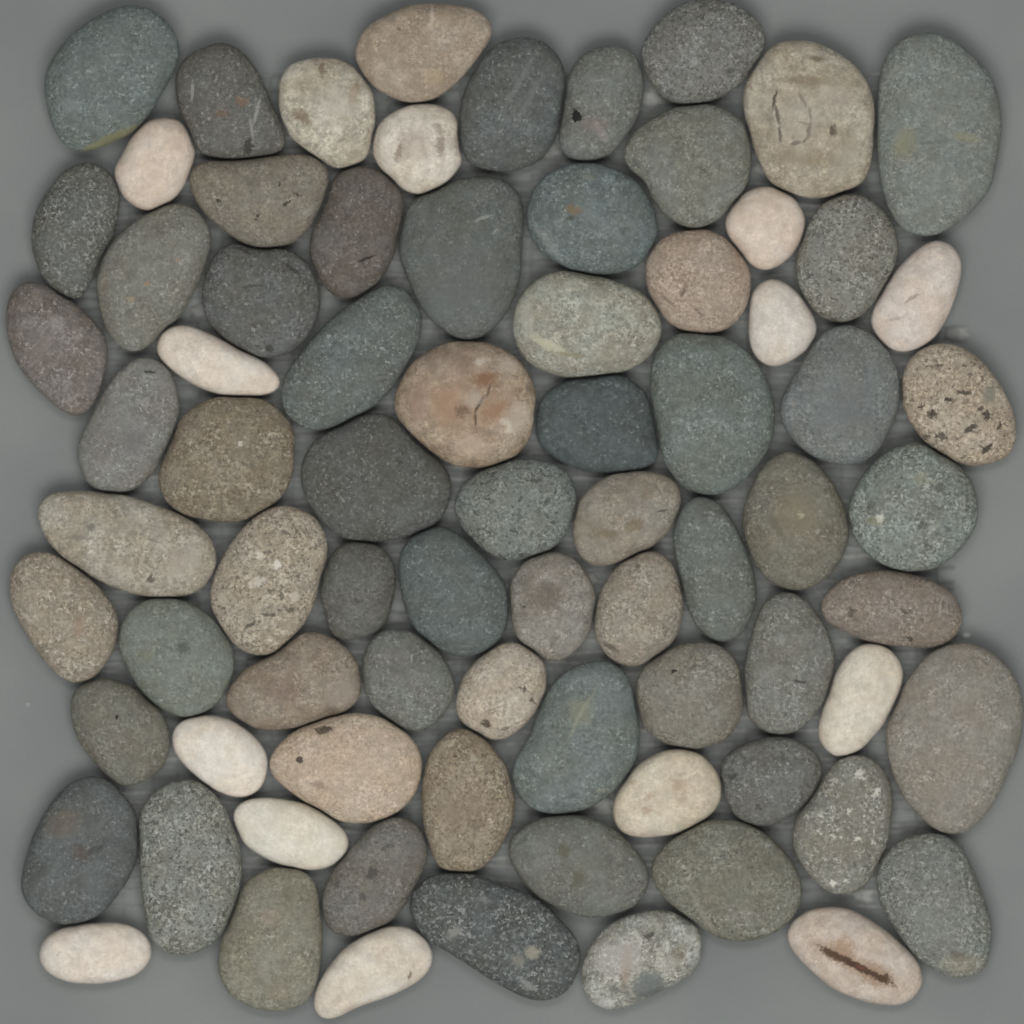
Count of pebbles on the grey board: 78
